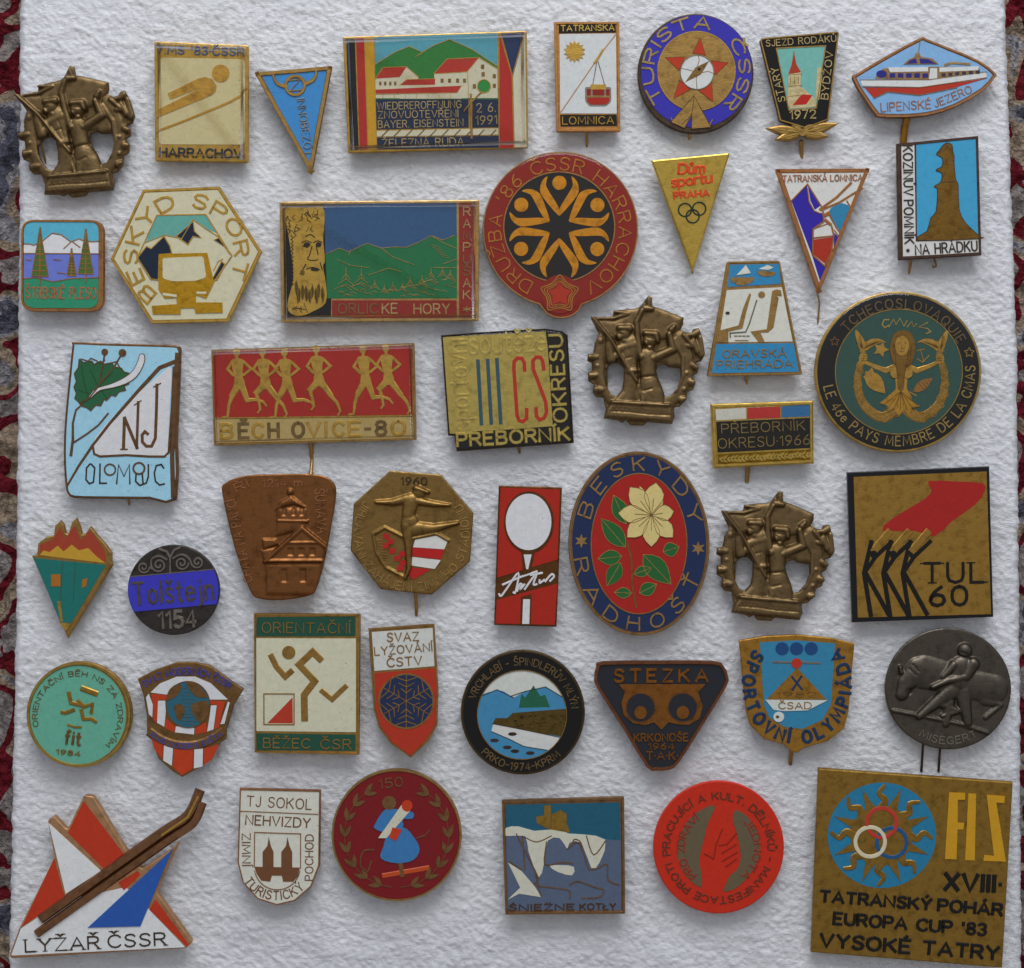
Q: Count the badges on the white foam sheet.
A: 44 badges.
